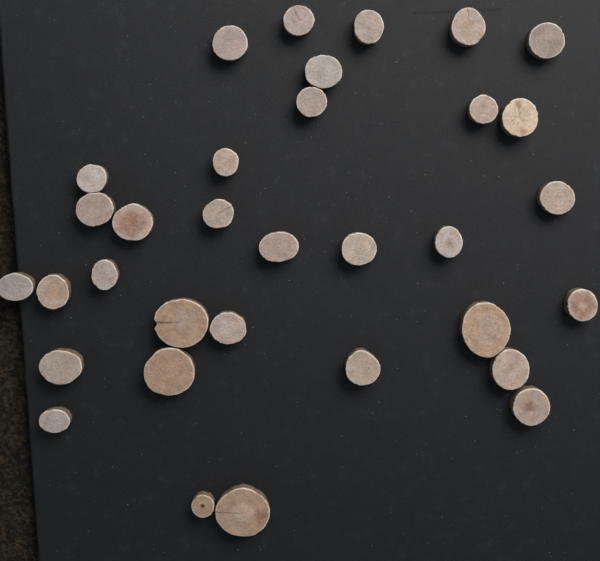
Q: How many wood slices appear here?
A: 33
